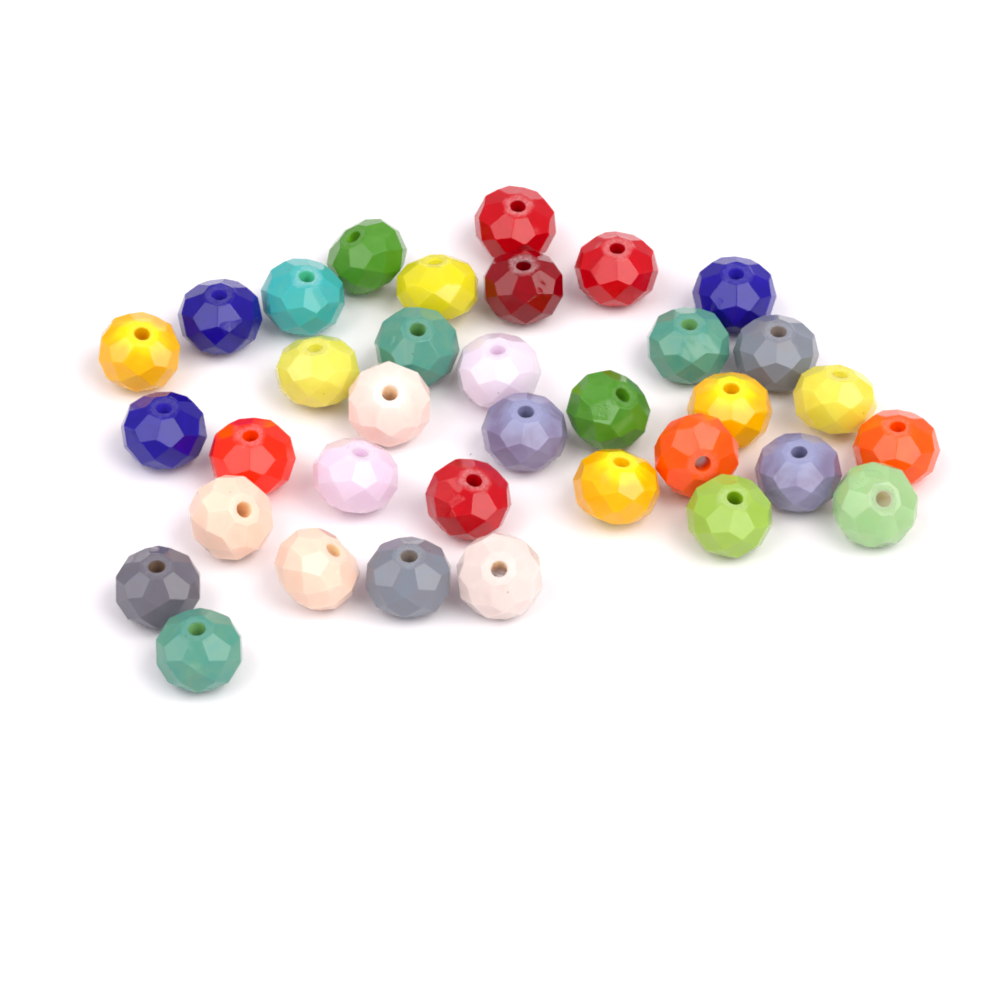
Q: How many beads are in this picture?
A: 35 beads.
